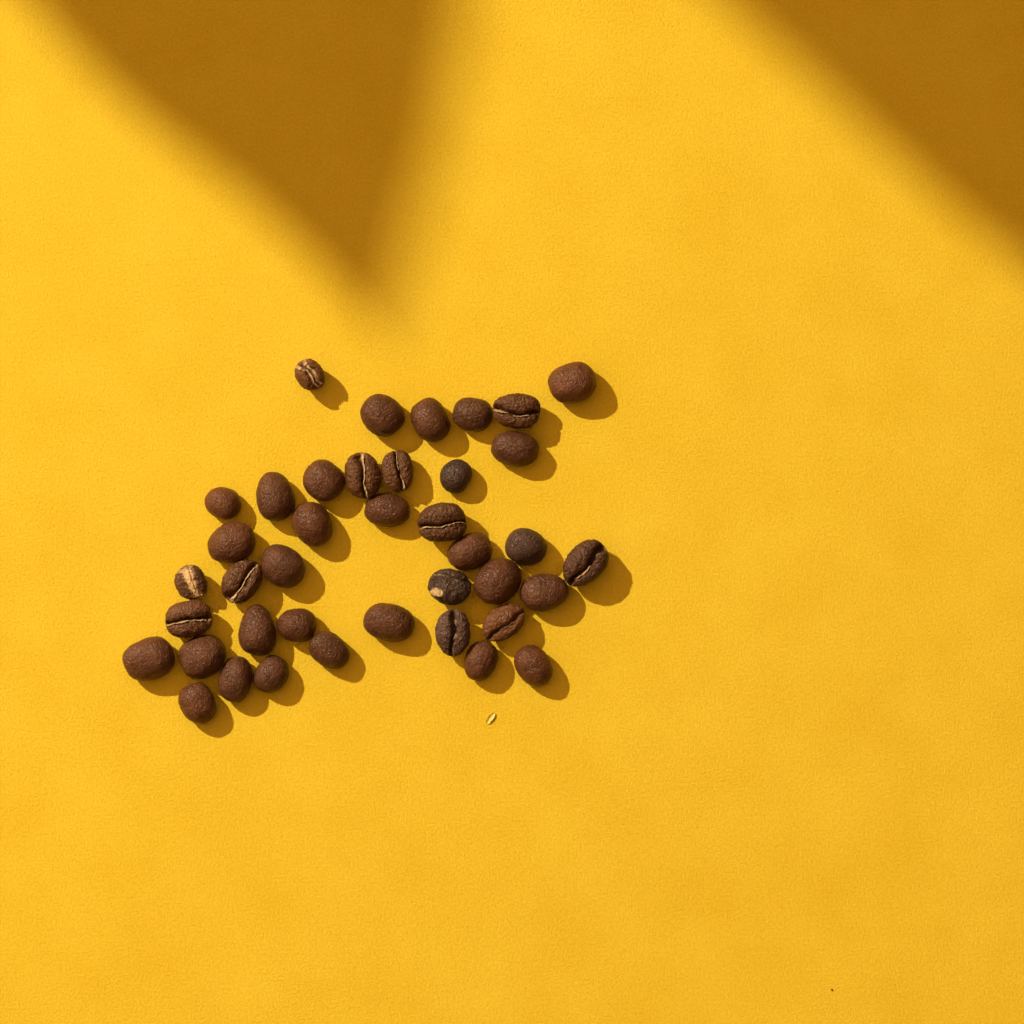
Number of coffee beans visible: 40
